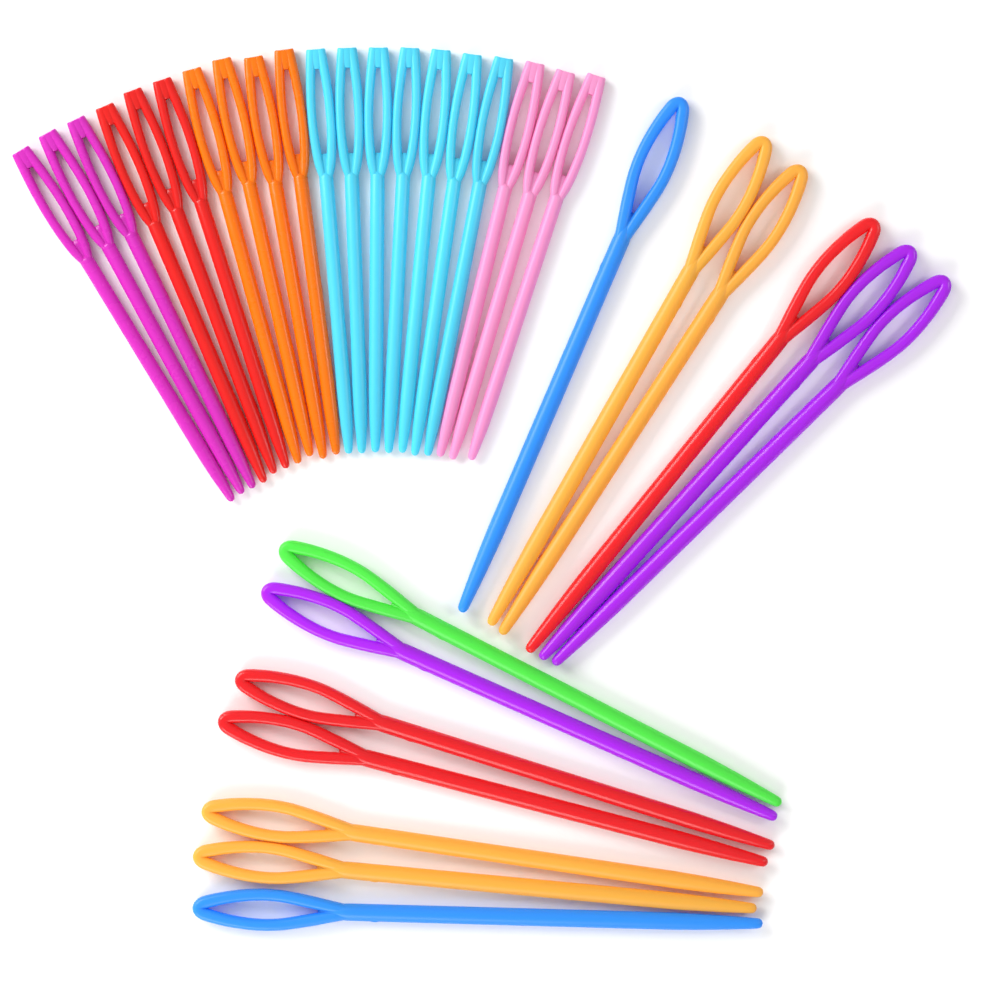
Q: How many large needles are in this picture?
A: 13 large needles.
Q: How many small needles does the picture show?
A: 20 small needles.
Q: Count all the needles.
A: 33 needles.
